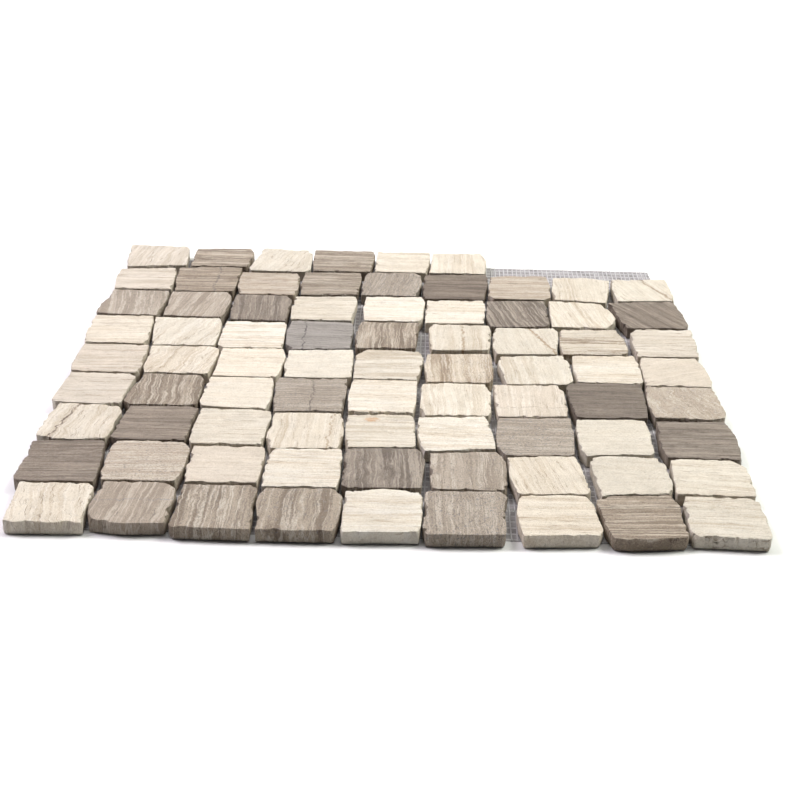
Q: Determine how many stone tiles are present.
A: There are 78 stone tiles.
